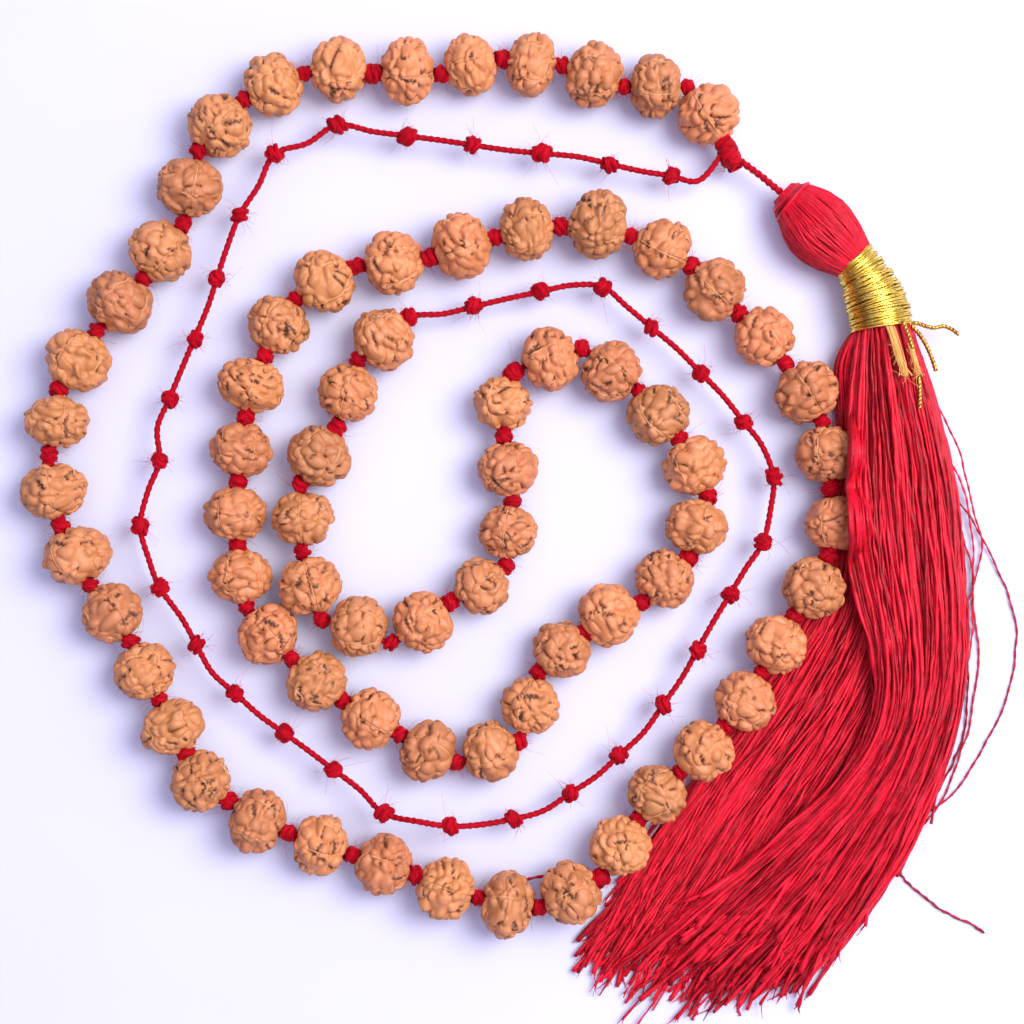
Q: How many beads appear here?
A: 73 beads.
